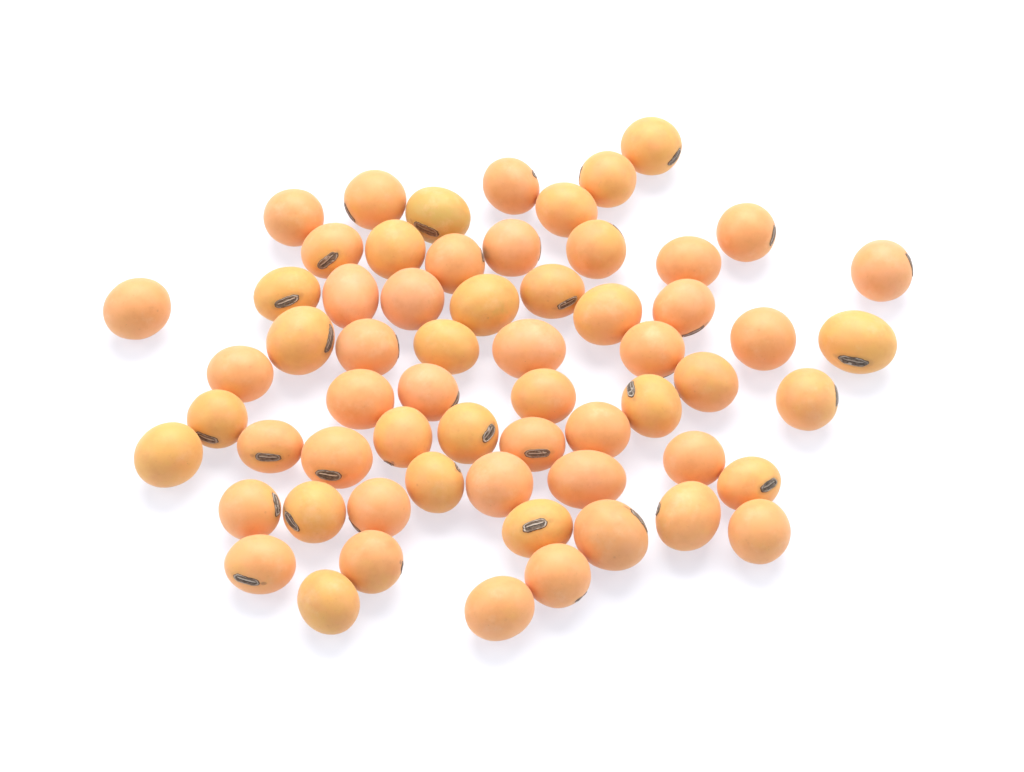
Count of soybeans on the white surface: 62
